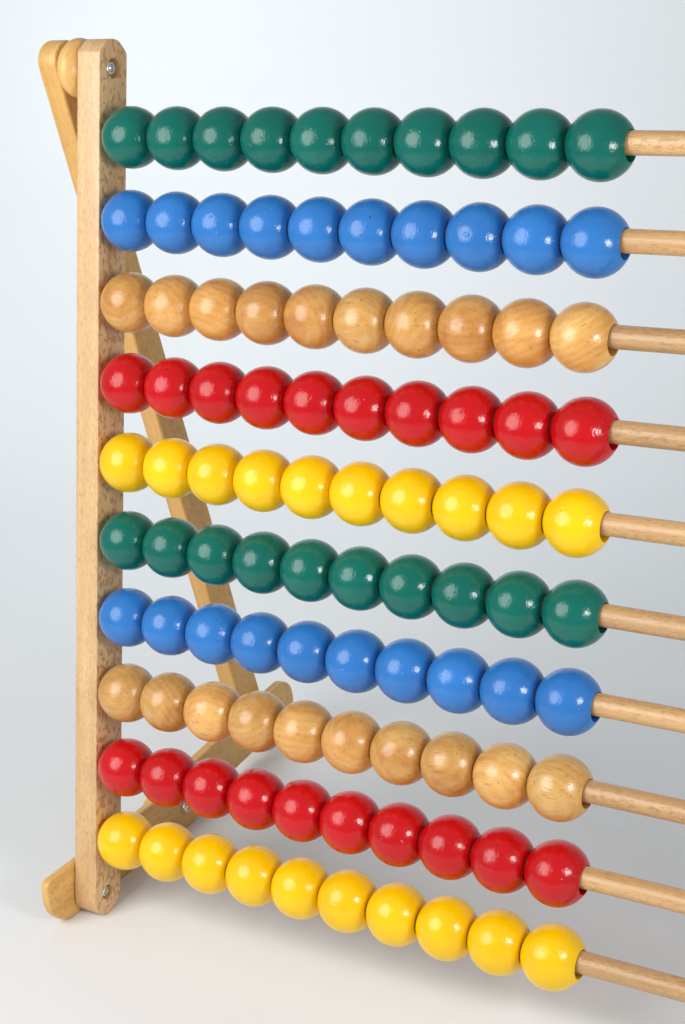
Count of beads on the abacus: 100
